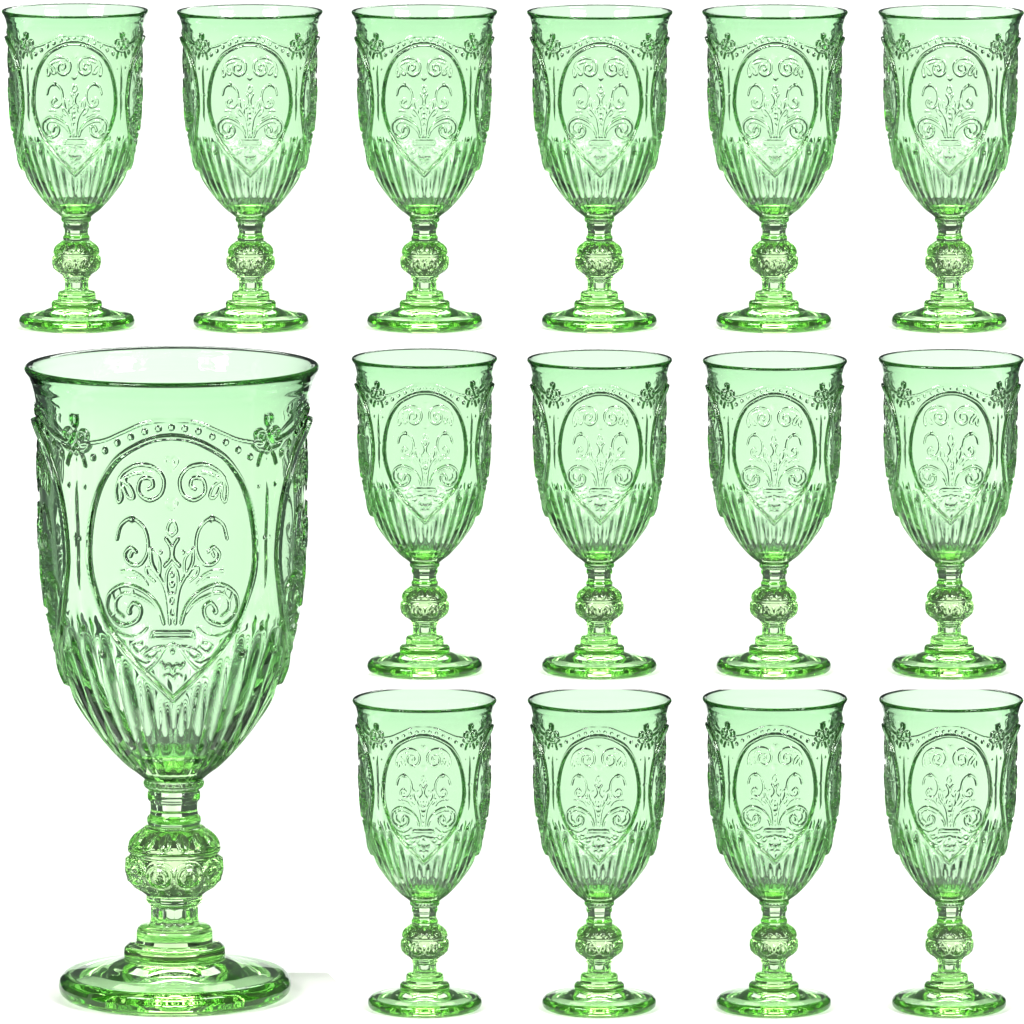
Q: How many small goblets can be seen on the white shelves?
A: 14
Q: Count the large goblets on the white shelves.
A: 1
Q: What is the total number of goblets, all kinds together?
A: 15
